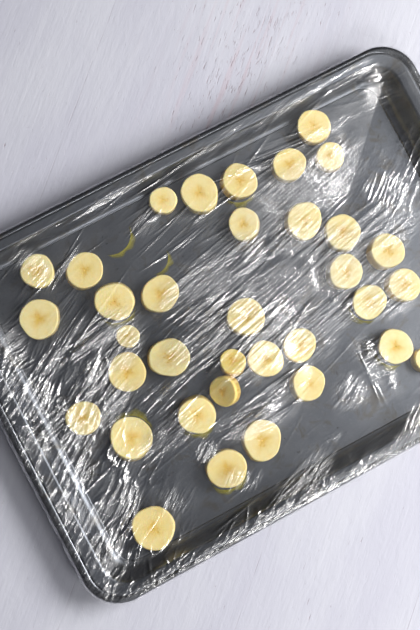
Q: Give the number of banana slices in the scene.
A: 35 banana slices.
